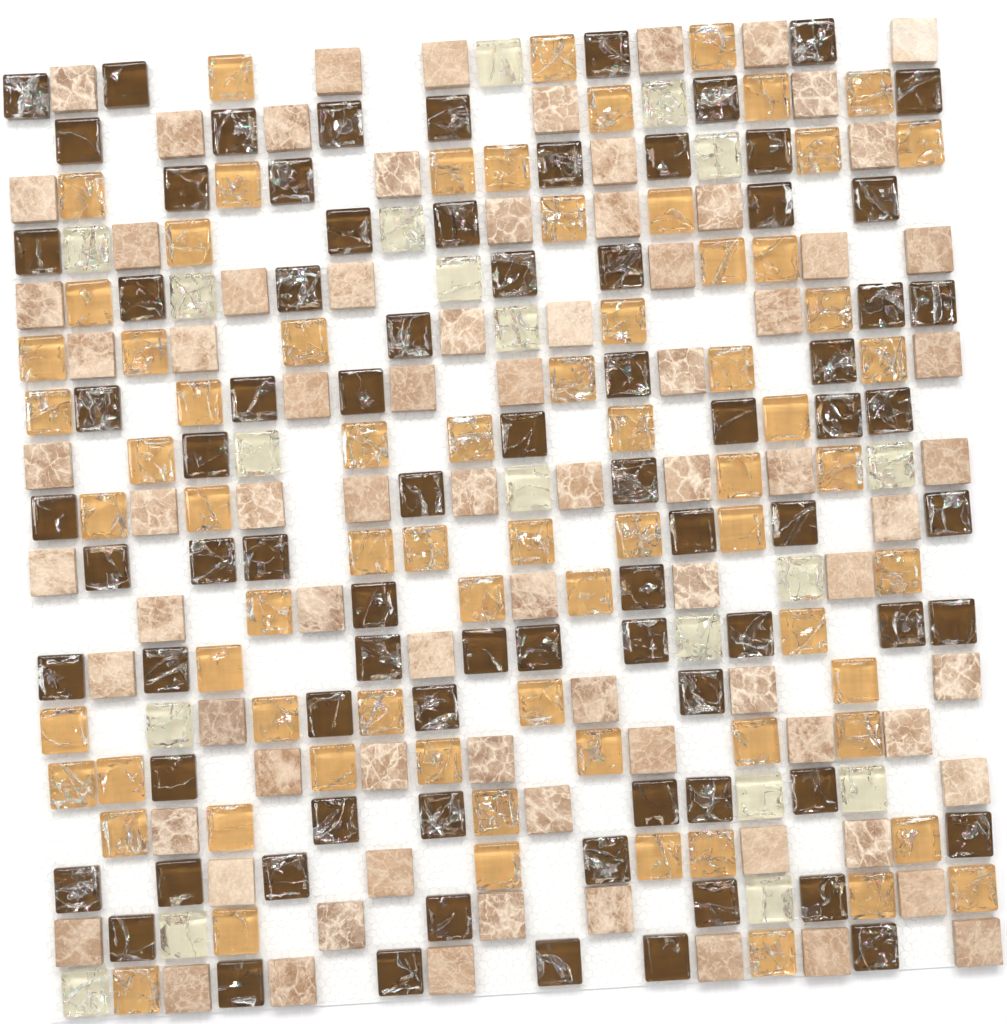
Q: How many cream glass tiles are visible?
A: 19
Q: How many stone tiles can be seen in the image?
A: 80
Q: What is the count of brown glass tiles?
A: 80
